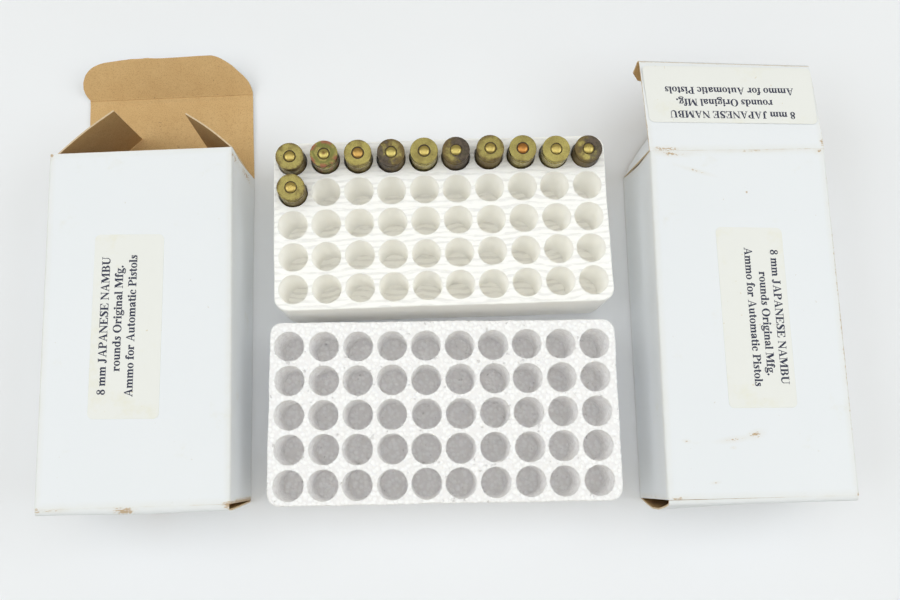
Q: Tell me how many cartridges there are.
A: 11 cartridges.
